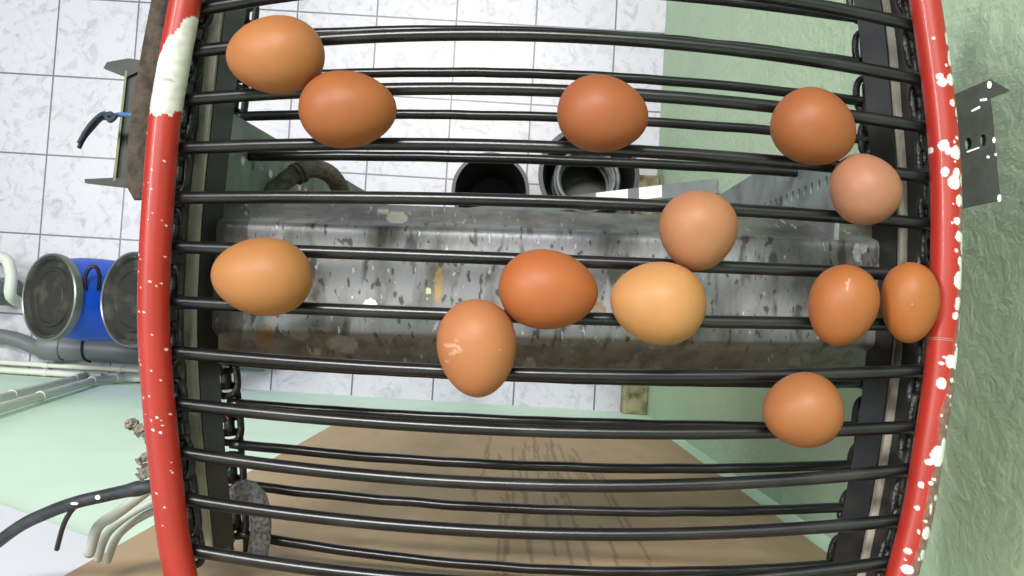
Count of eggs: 13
